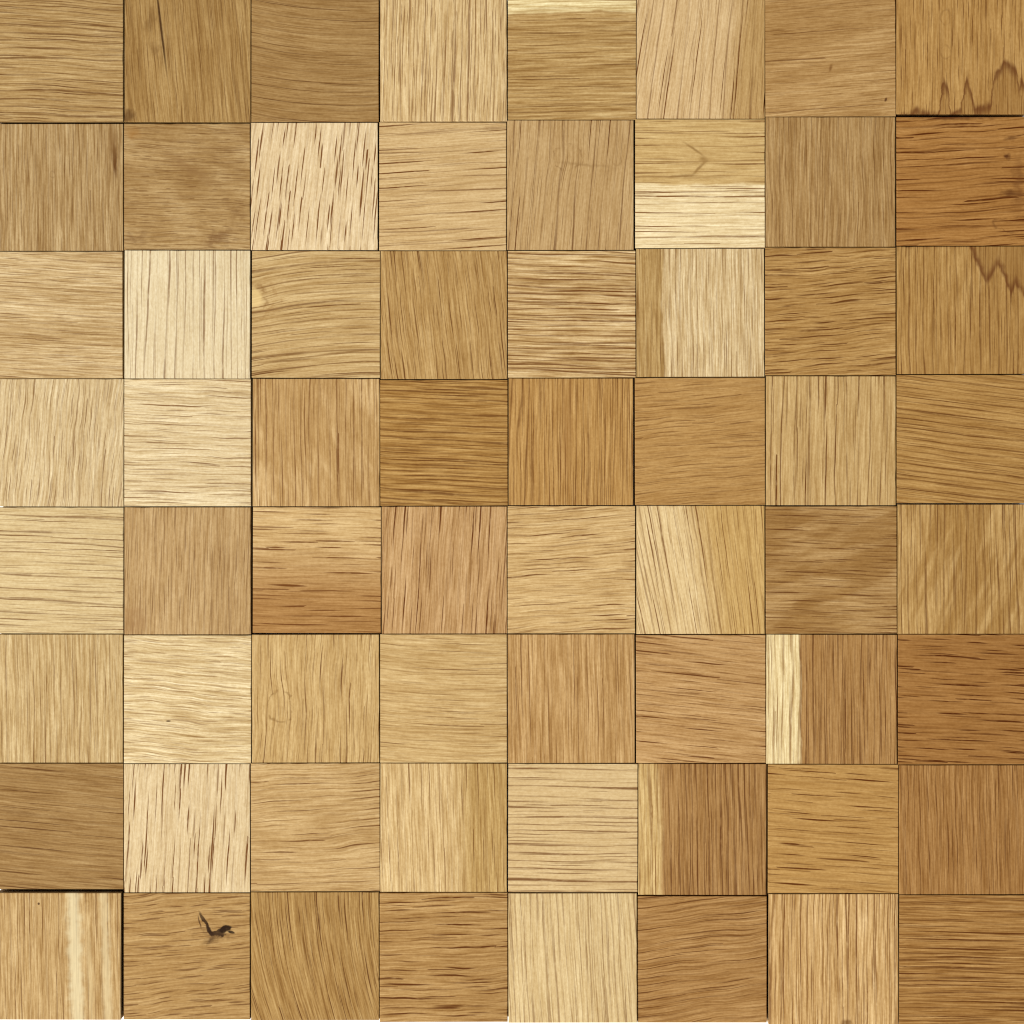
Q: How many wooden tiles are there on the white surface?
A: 64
